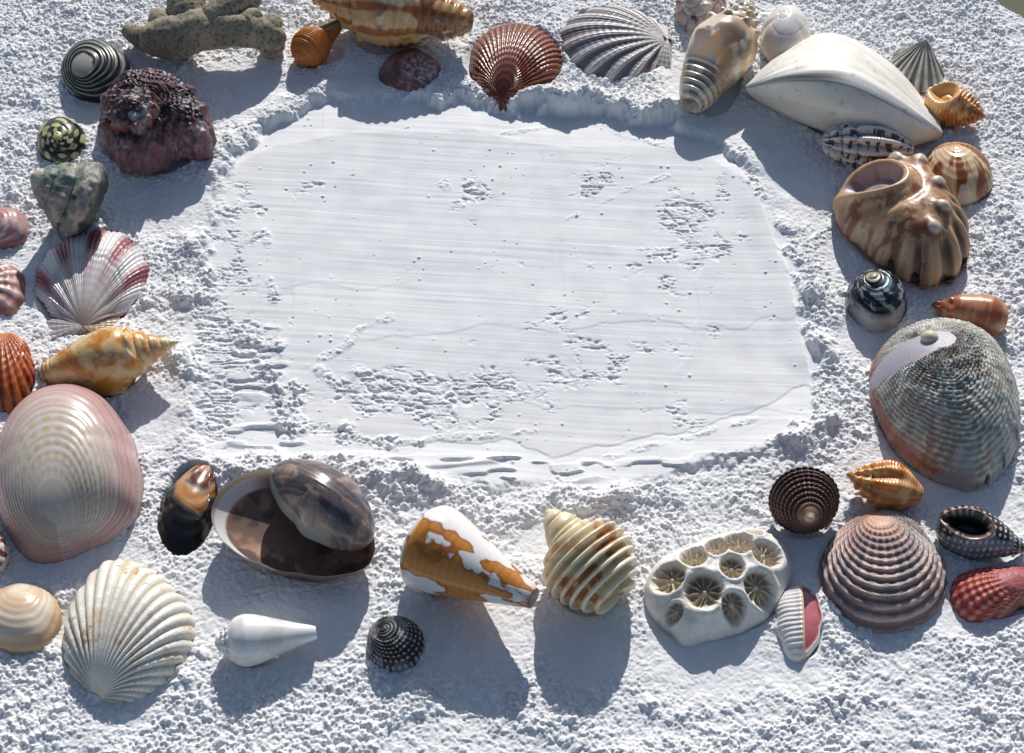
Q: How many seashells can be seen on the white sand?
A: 41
